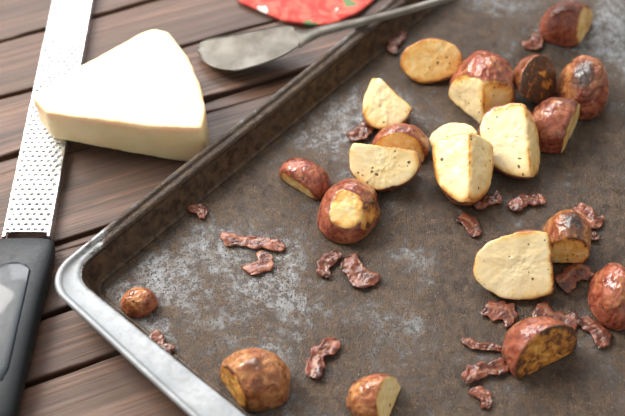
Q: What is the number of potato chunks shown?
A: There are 21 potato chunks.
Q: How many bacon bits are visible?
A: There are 22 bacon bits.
